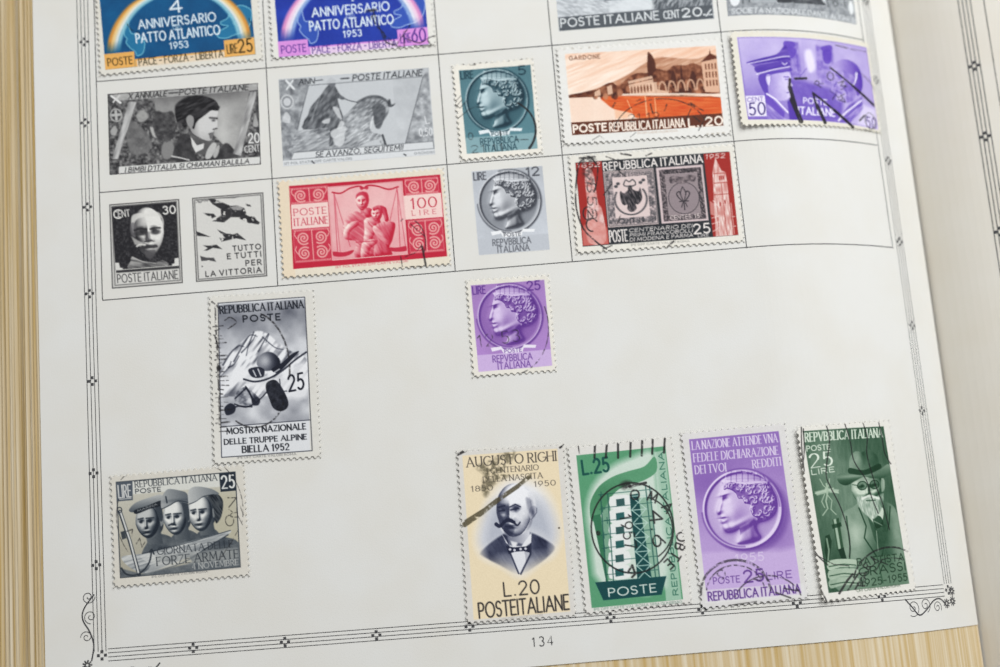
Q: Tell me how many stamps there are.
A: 14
